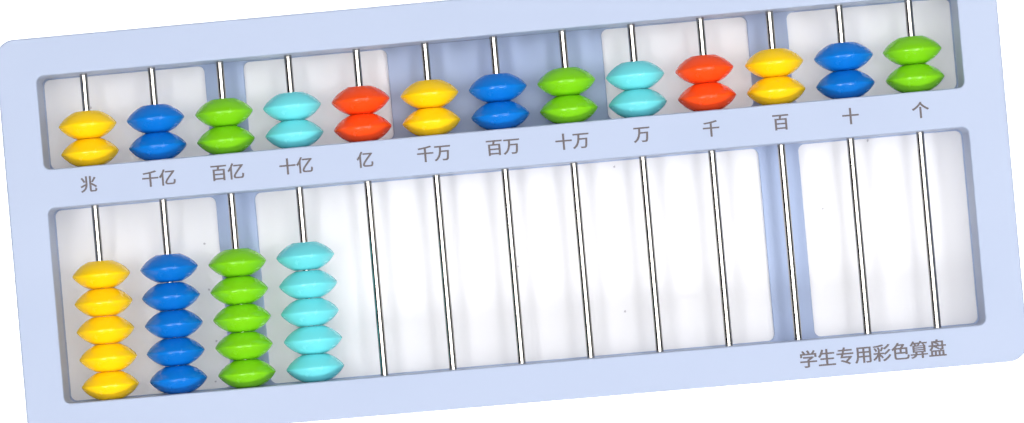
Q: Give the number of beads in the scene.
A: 46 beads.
